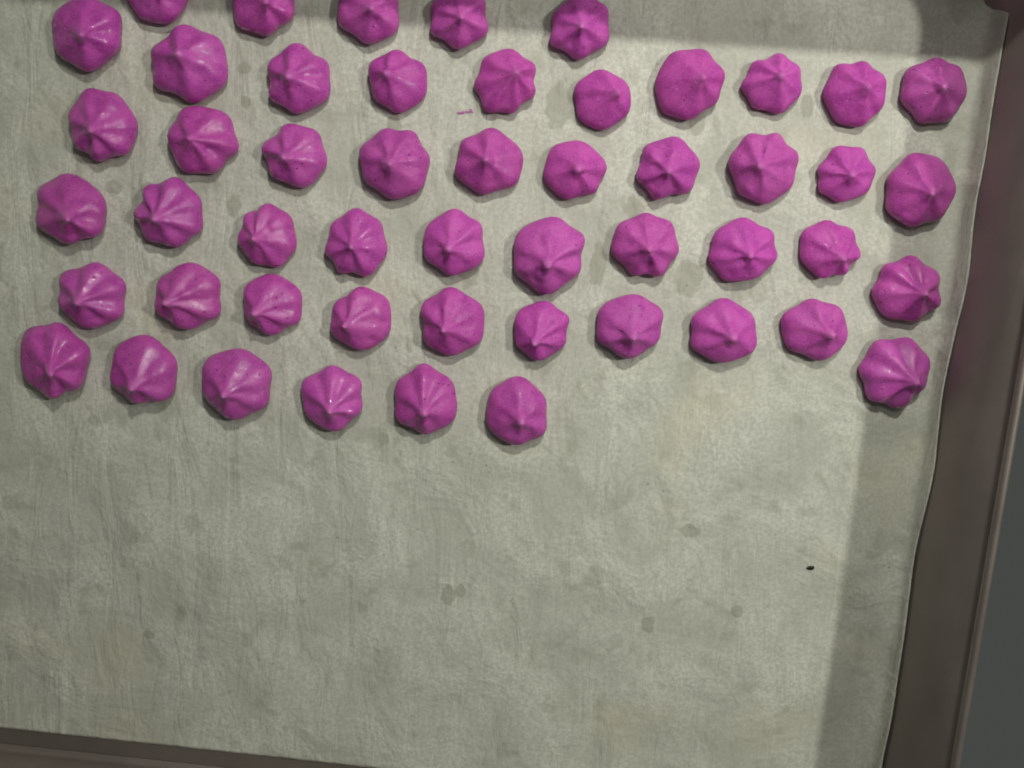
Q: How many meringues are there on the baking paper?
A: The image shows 51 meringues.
